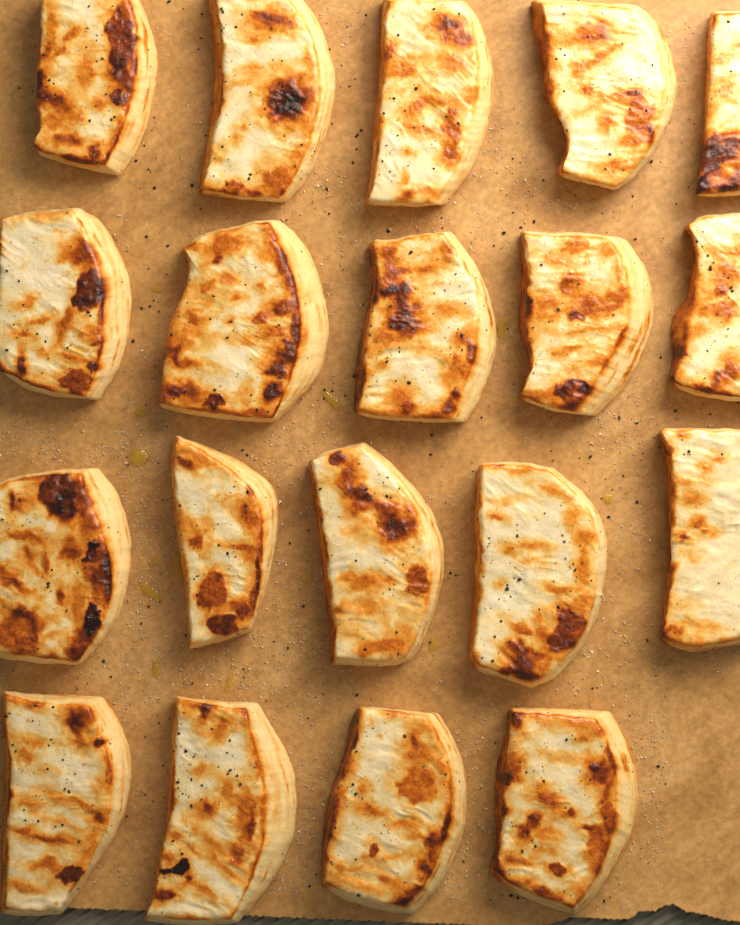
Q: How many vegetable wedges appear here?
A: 19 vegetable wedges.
